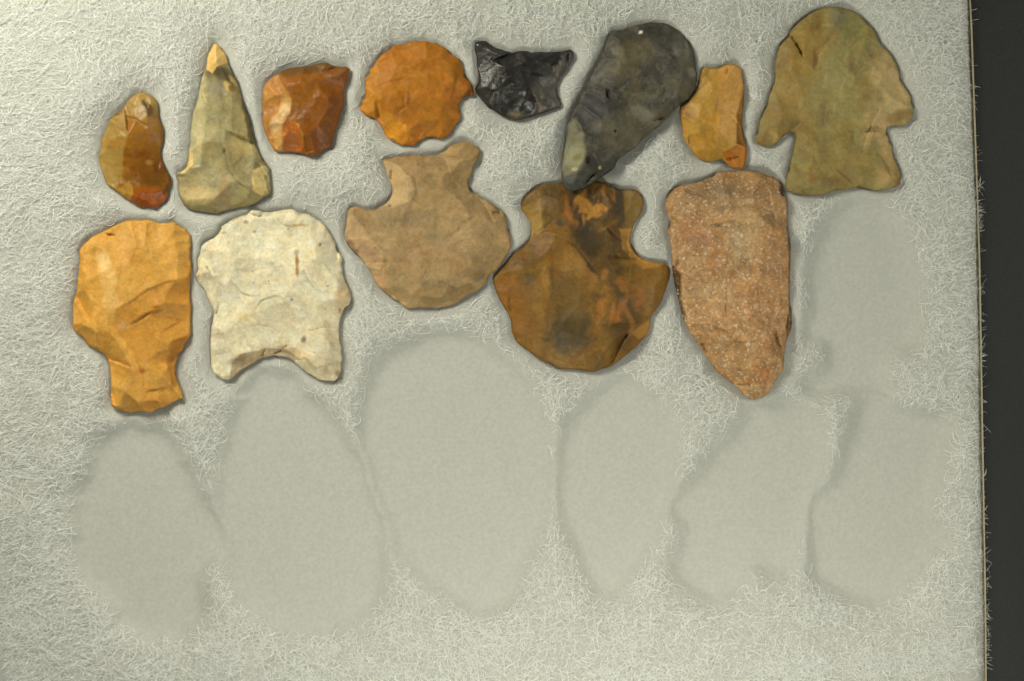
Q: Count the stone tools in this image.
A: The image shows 13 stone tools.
